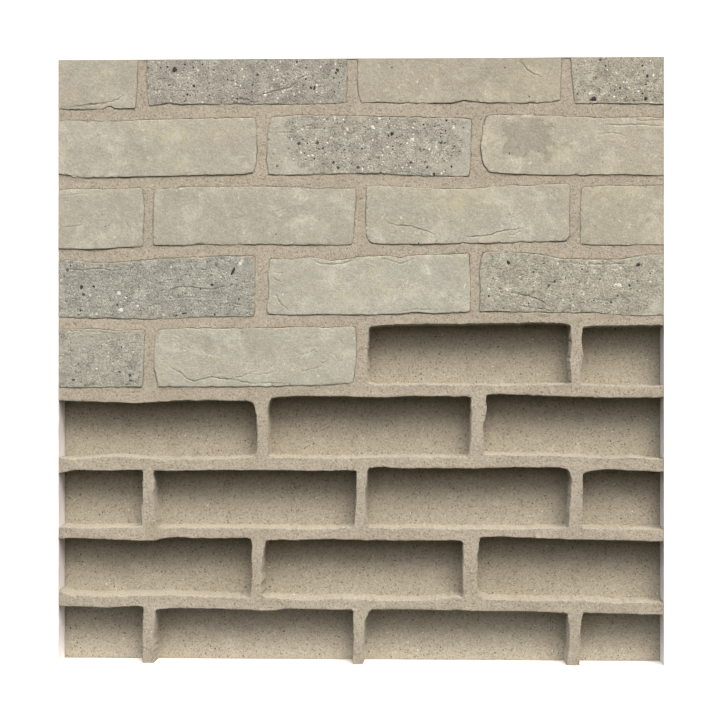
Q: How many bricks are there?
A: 16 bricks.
